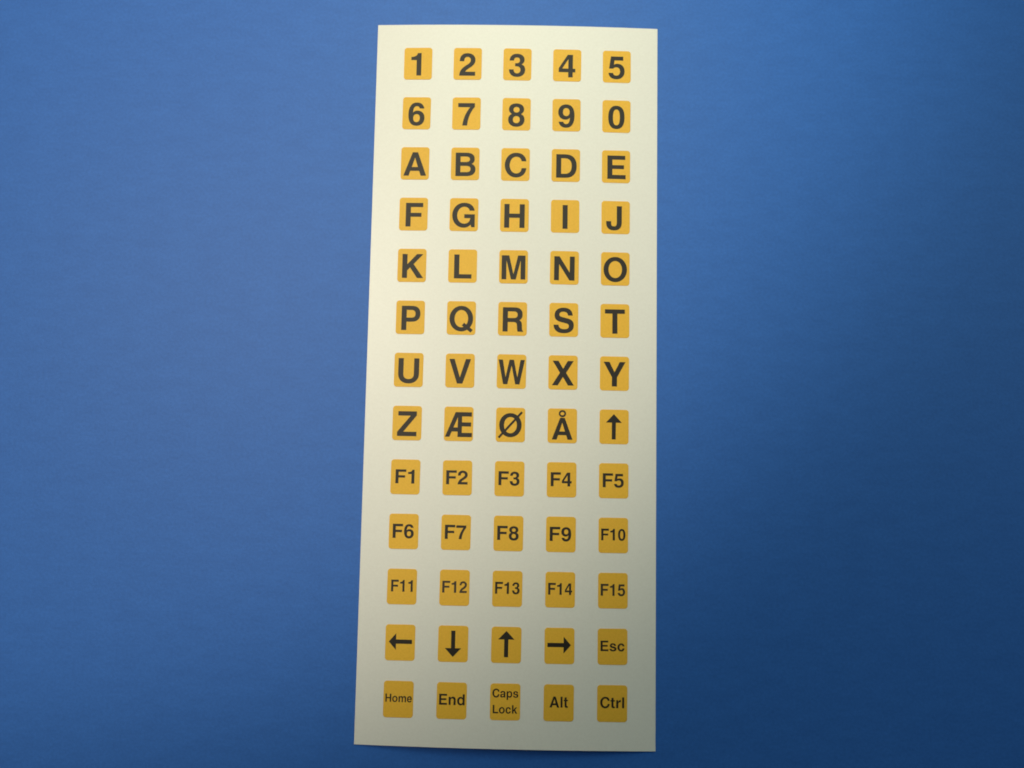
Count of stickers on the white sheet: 65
